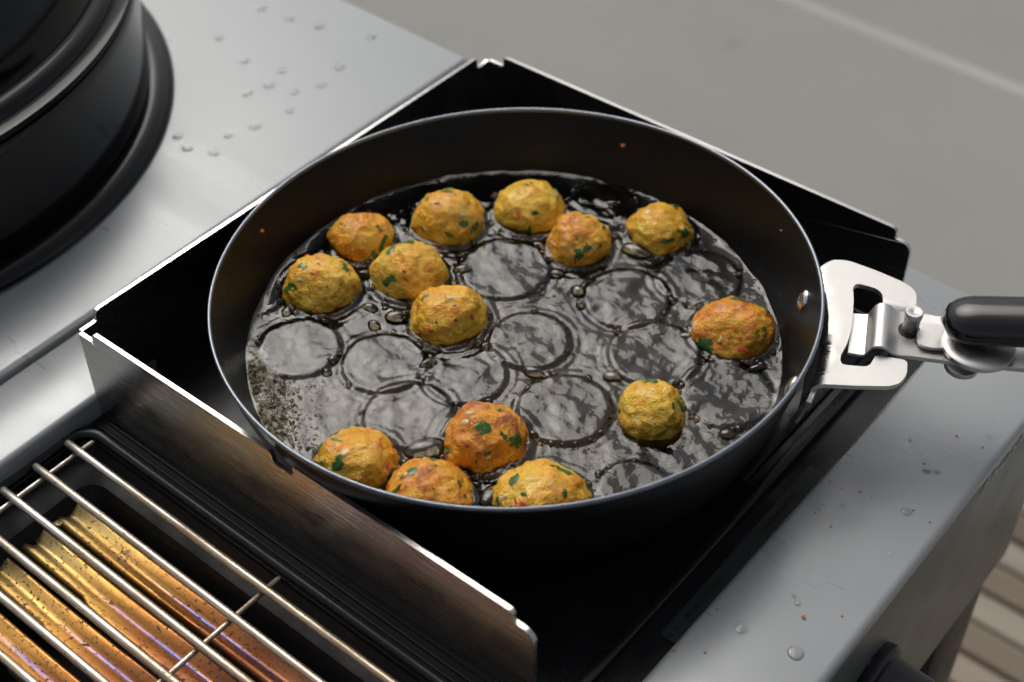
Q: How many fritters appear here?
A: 14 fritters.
